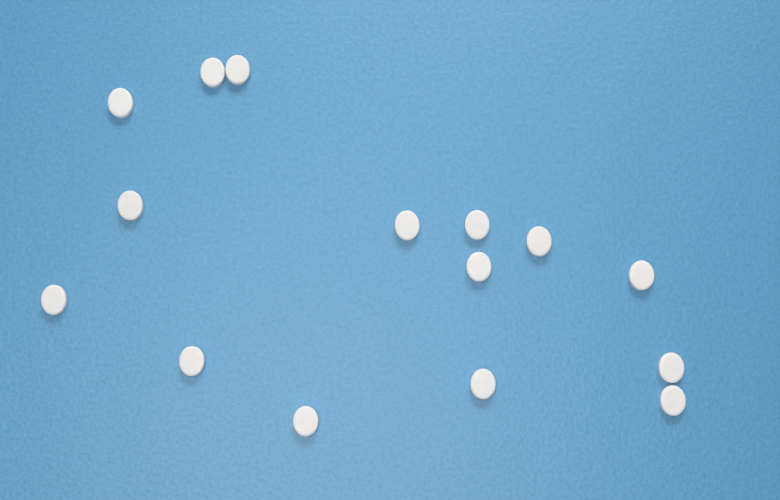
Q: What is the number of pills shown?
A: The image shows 15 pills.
